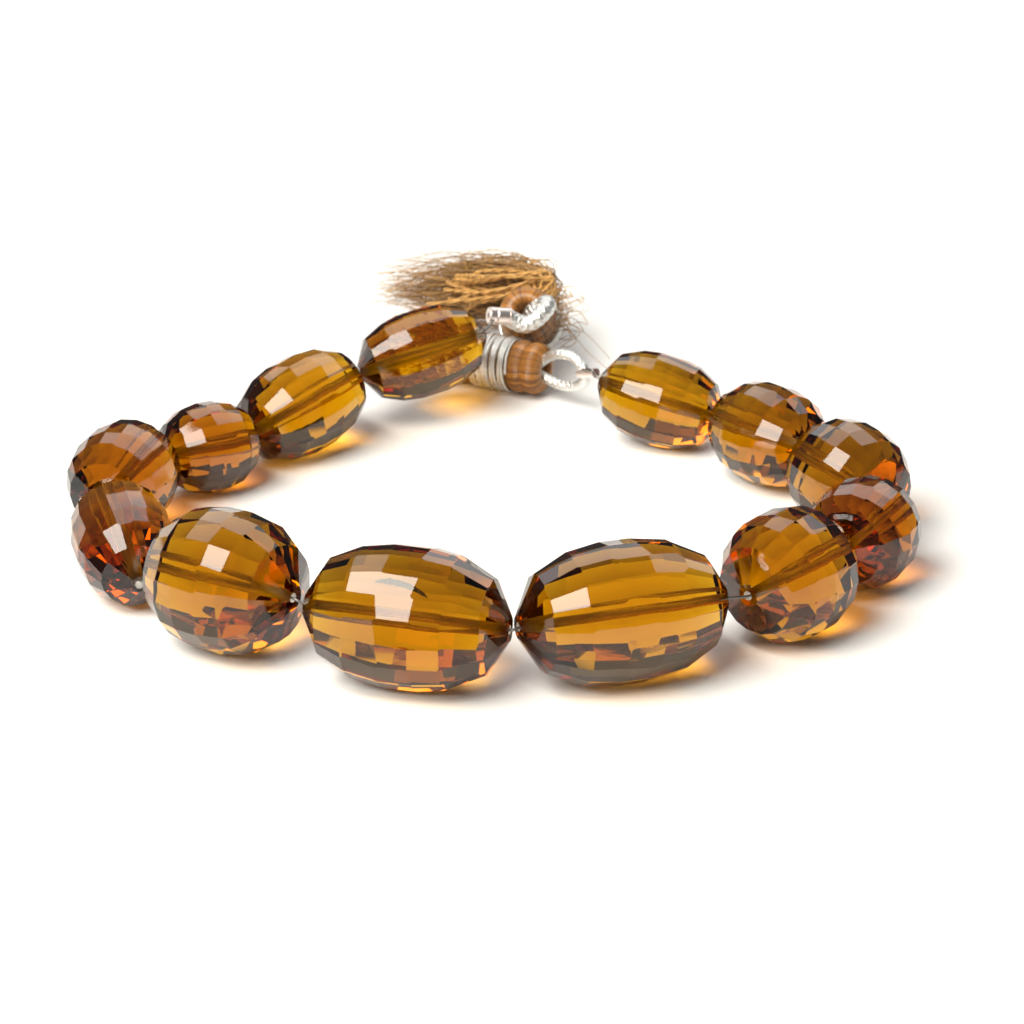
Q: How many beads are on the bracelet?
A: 13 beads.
